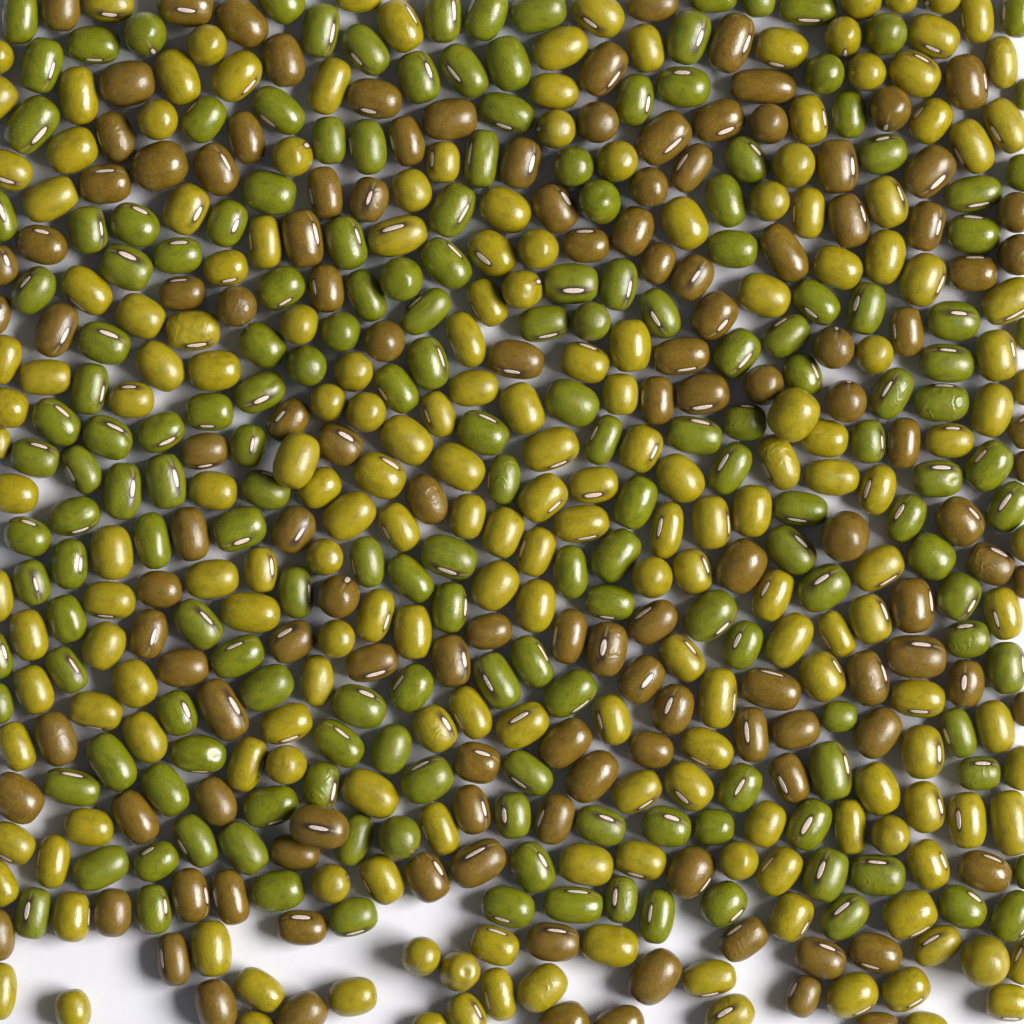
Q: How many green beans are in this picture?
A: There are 179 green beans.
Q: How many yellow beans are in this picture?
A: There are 200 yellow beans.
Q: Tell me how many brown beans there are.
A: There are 130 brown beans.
